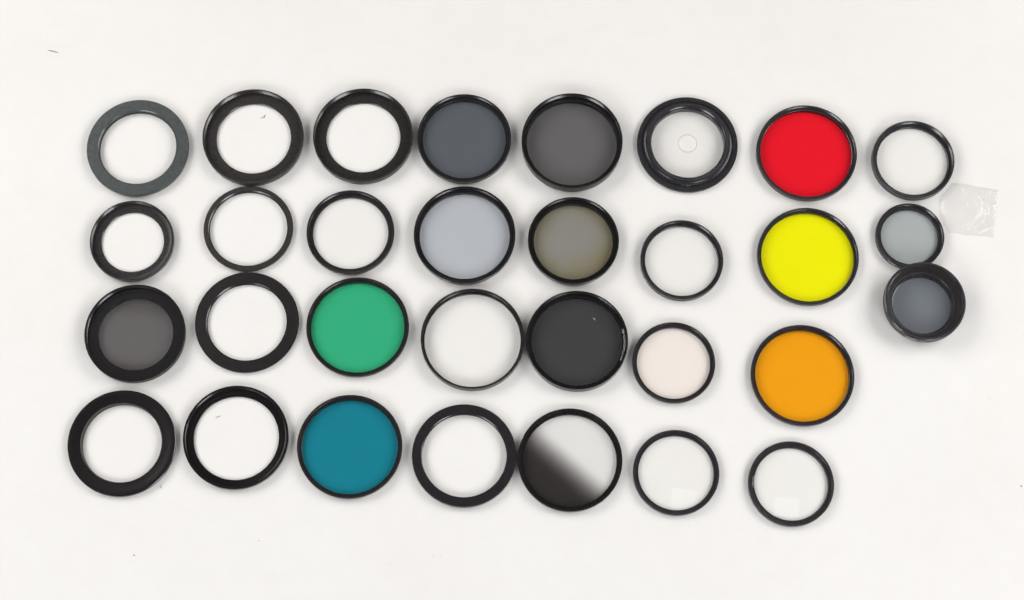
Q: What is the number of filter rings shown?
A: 31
